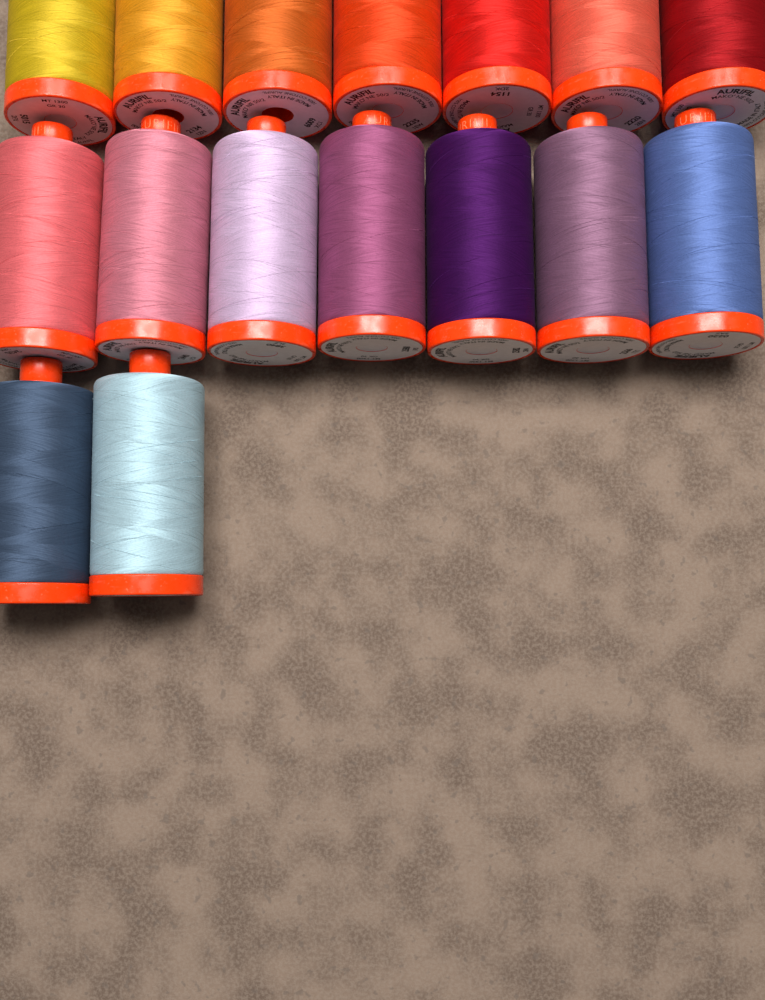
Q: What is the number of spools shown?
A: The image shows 16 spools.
